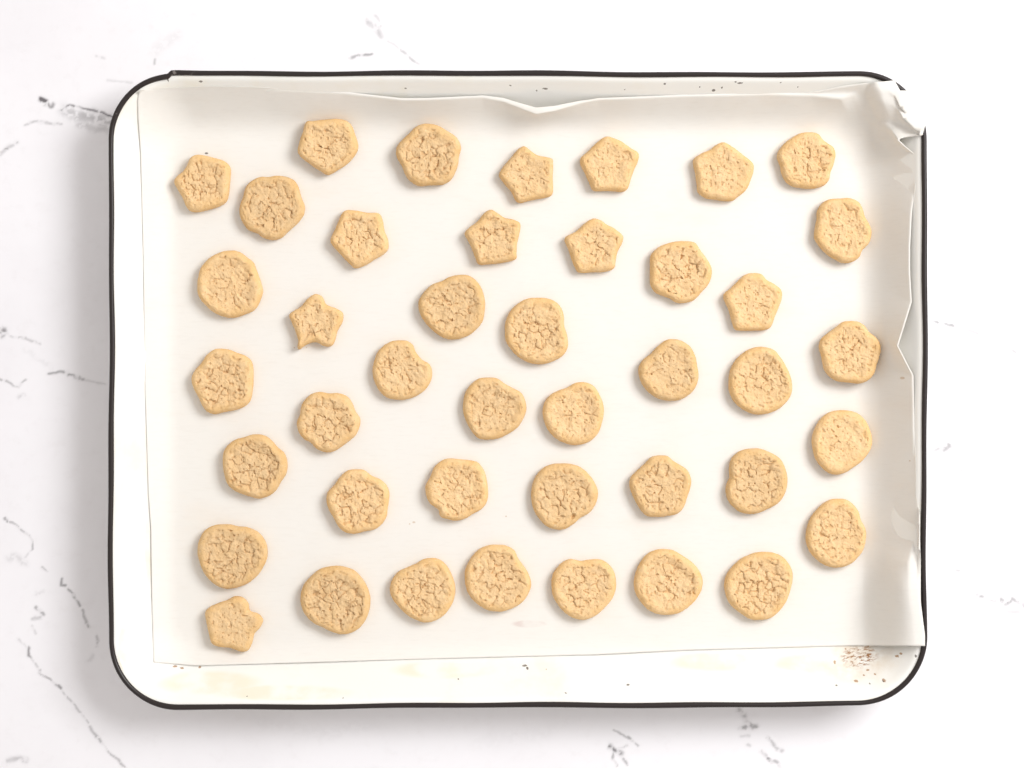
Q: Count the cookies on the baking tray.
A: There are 42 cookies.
